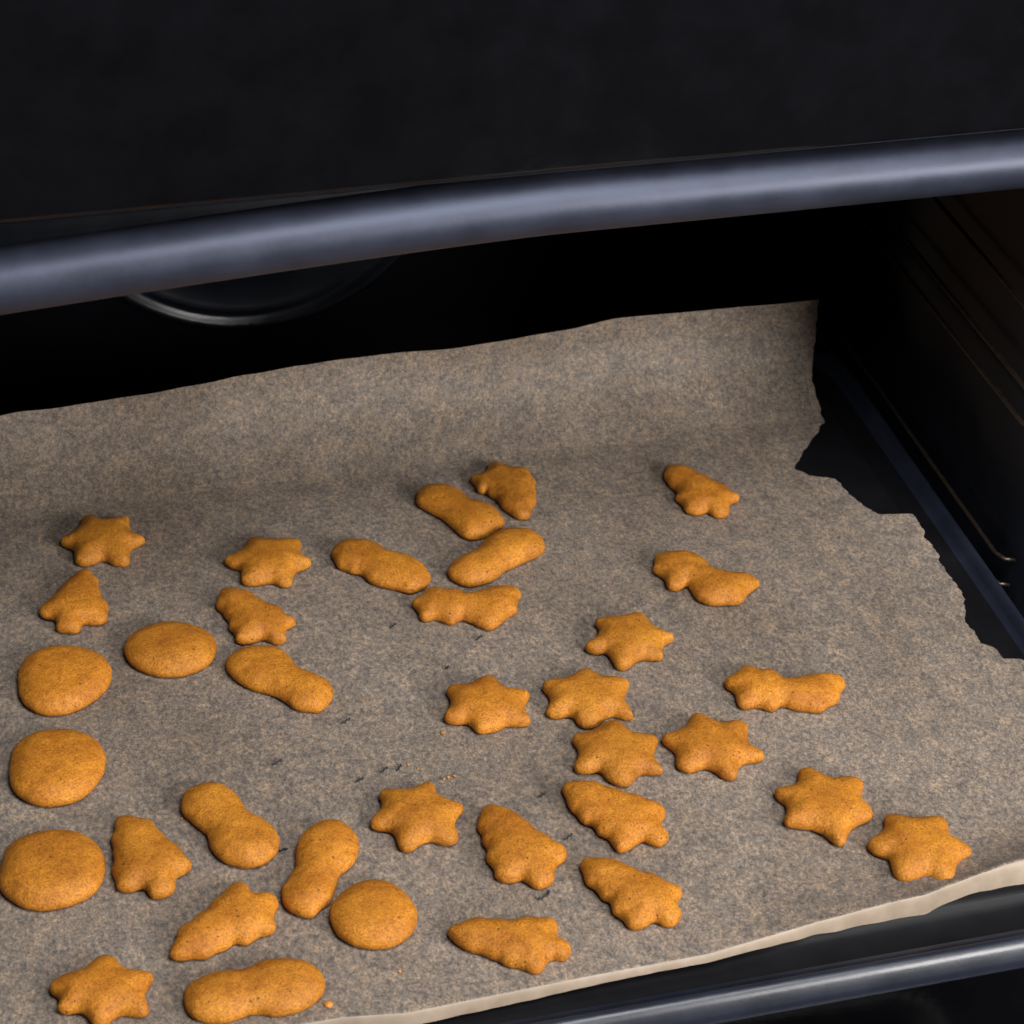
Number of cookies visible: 36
